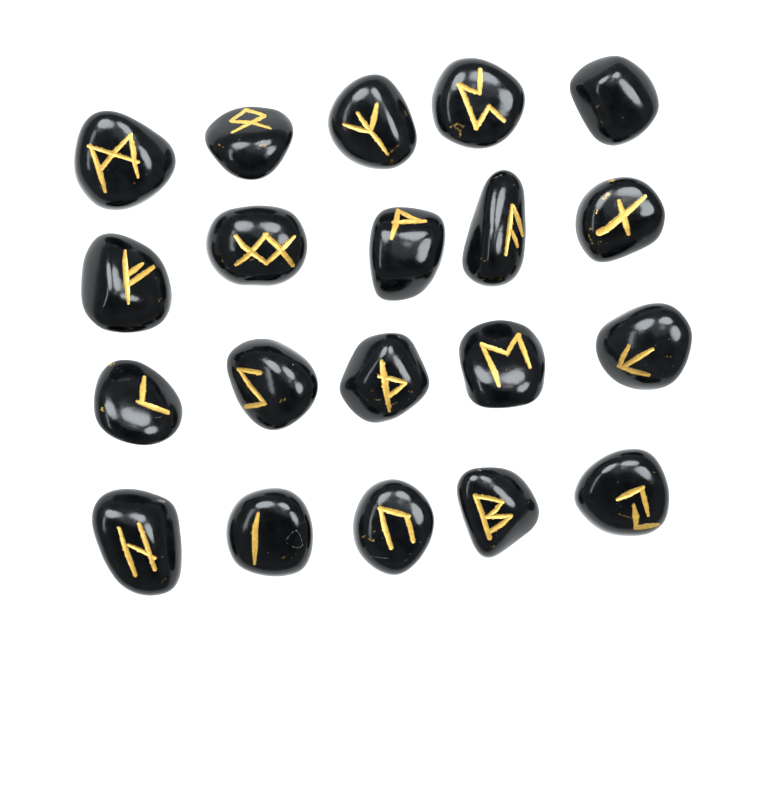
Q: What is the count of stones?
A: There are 20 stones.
